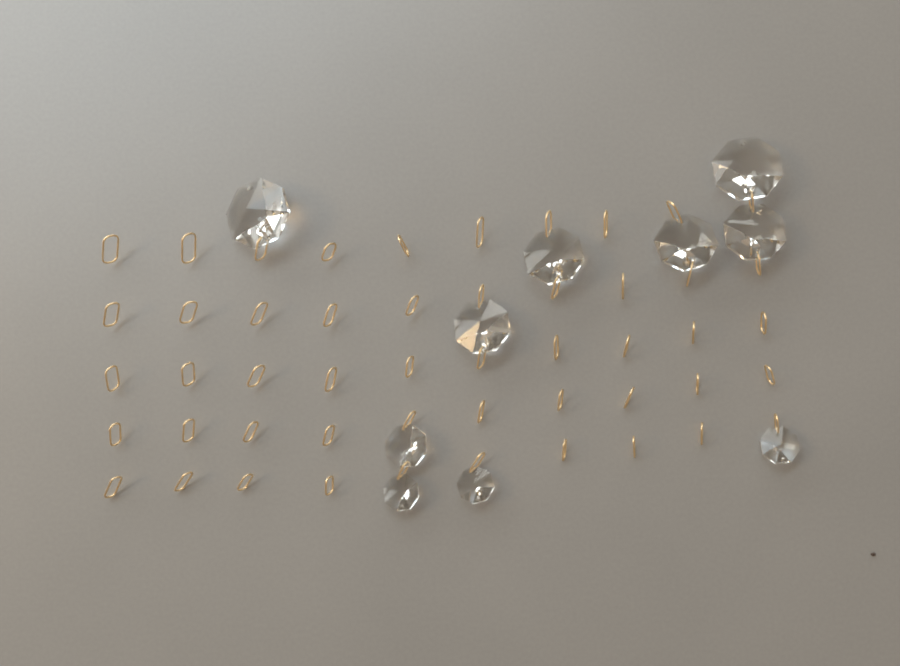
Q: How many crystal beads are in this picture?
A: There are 10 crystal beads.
